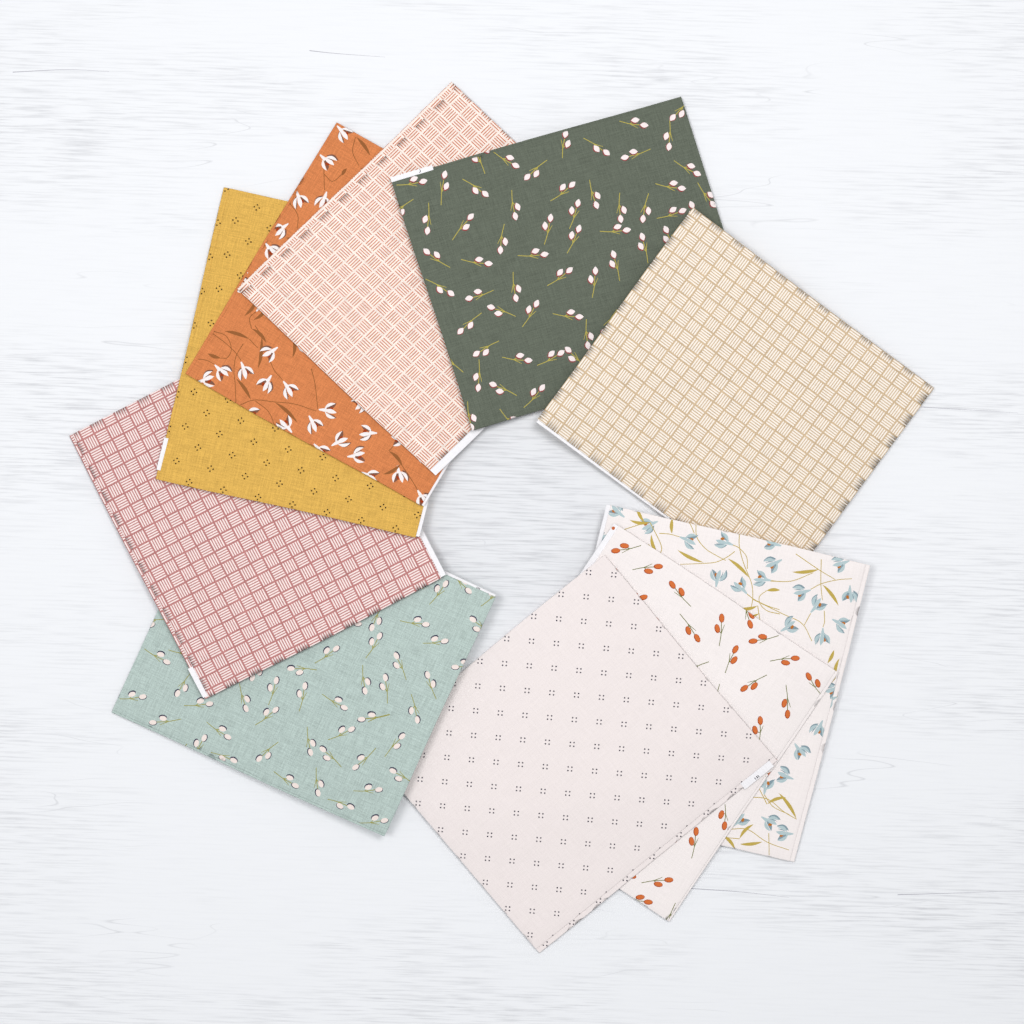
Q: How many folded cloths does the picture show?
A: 10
